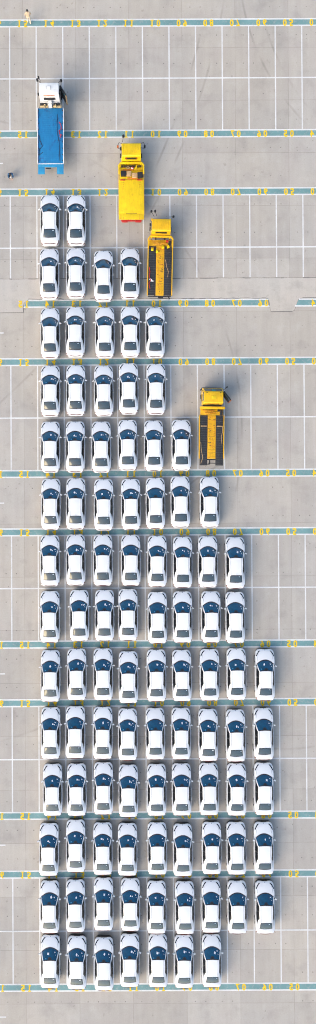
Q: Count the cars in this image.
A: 97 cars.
